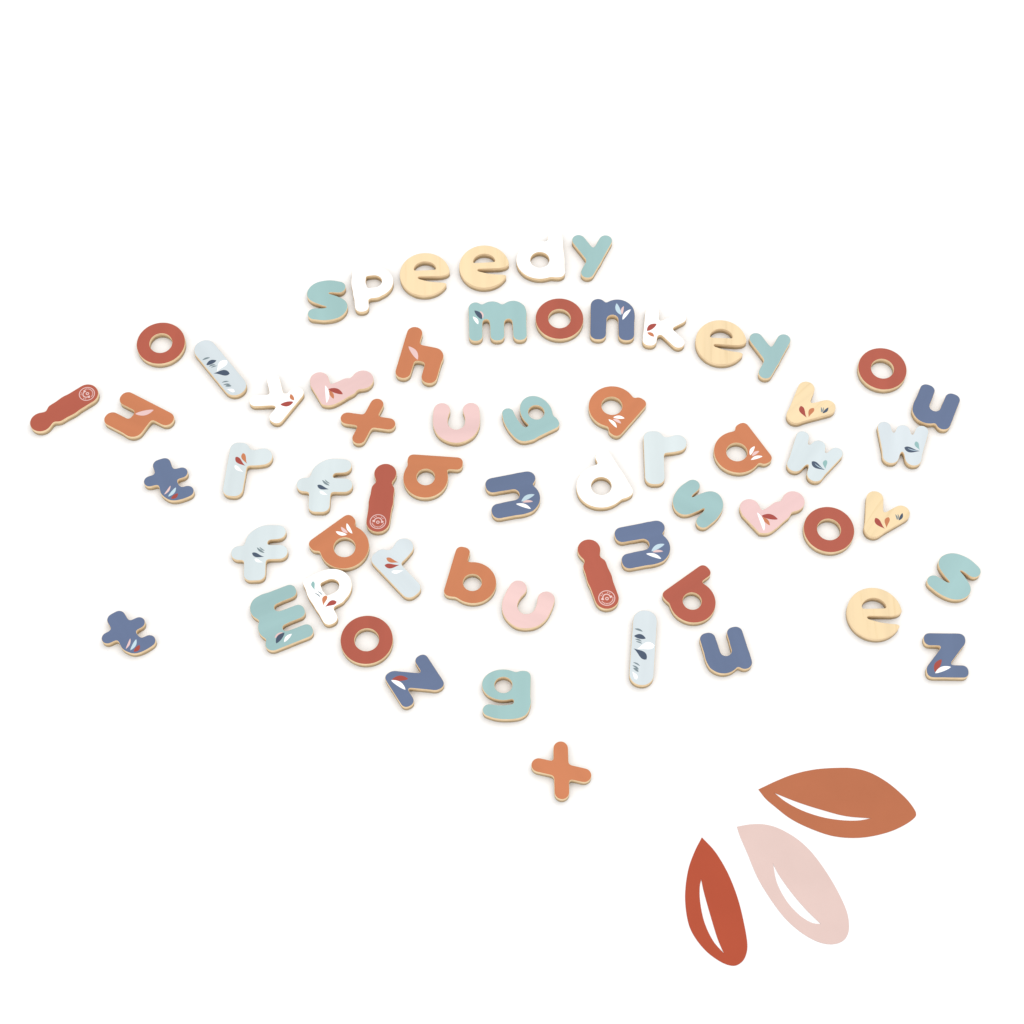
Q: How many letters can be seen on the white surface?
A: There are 61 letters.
